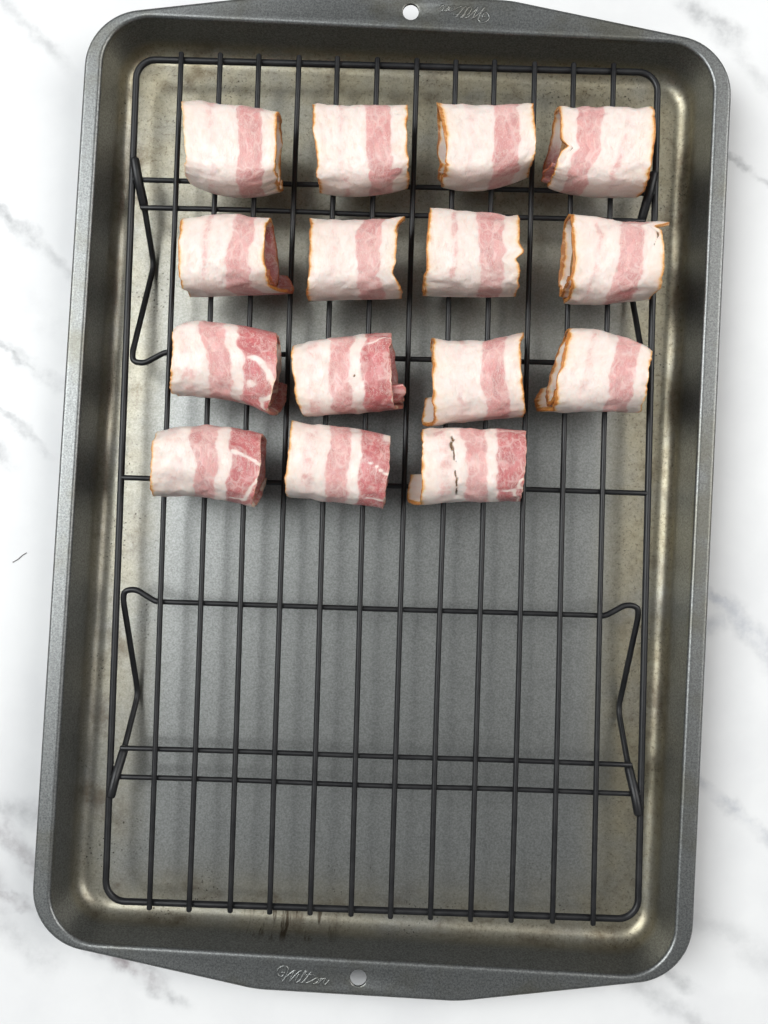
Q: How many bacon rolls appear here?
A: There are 15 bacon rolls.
